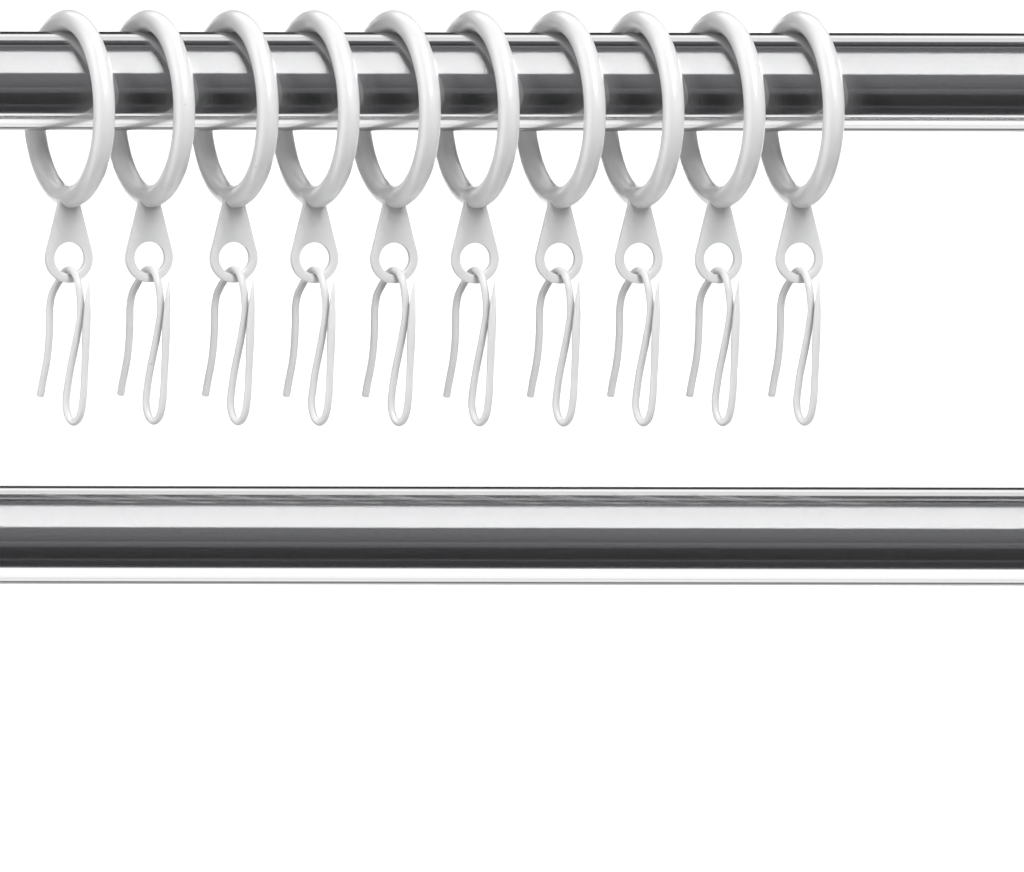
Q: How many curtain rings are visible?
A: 10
